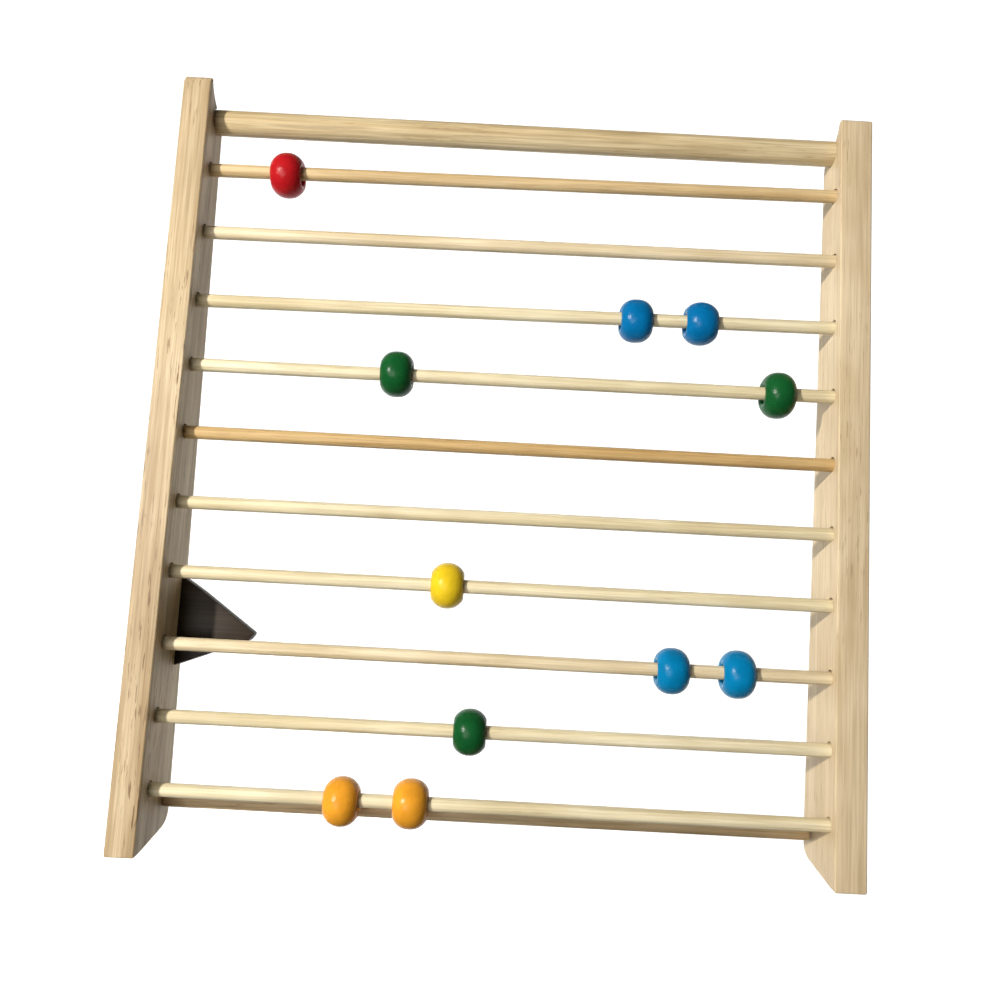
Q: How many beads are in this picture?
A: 11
